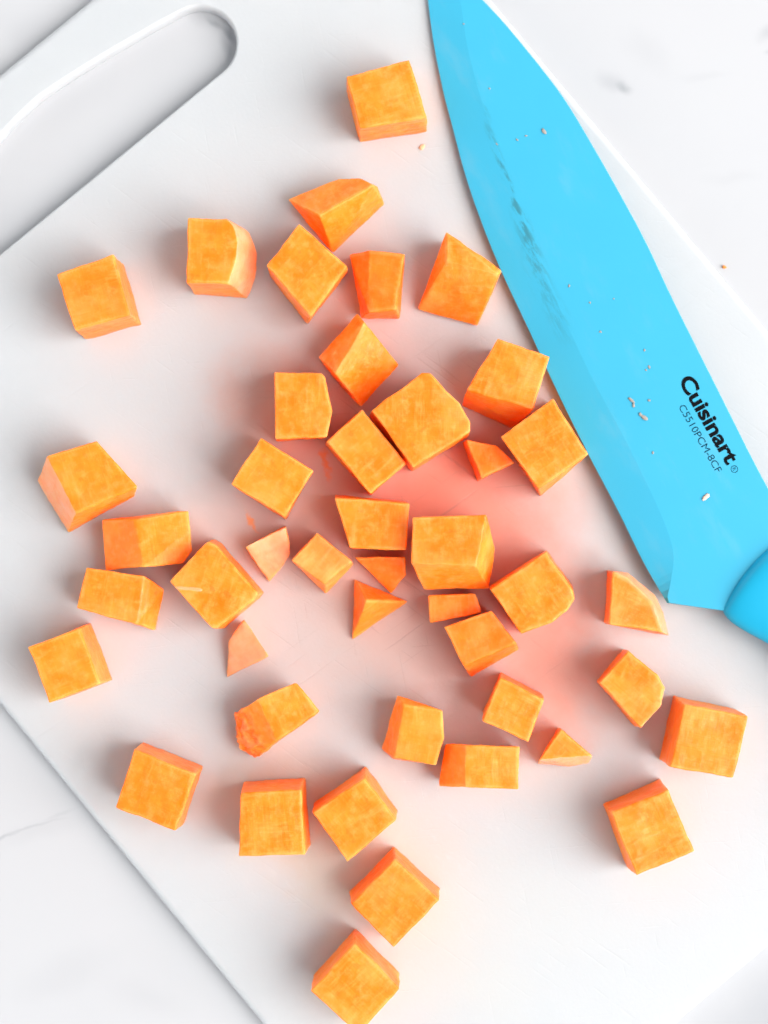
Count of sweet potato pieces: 44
